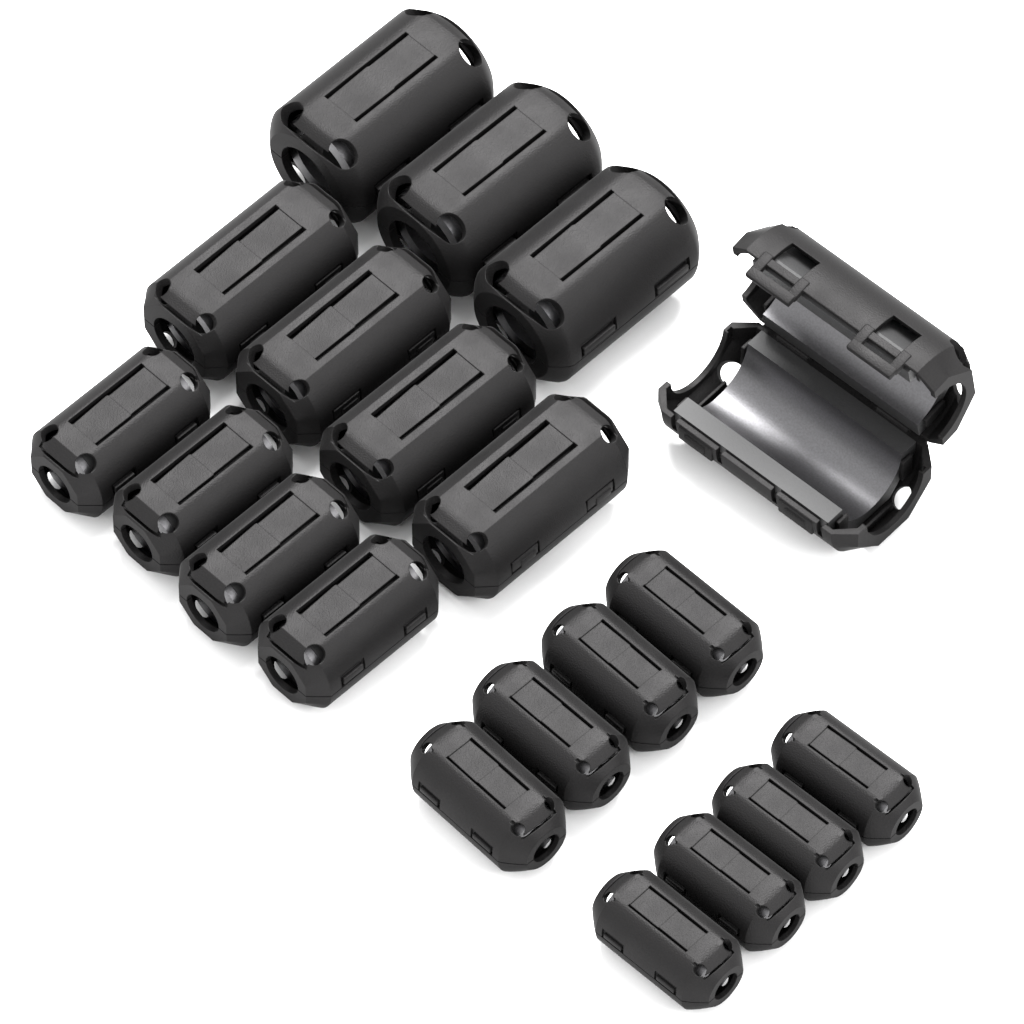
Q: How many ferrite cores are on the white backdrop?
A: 20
